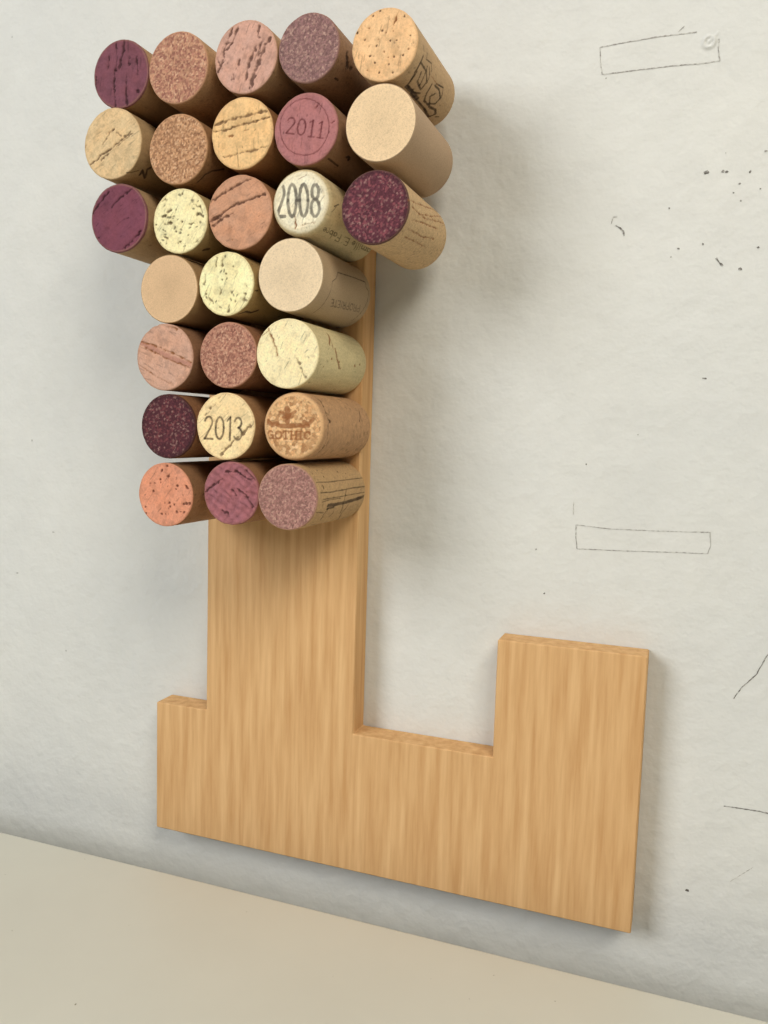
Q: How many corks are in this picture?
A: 27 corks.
